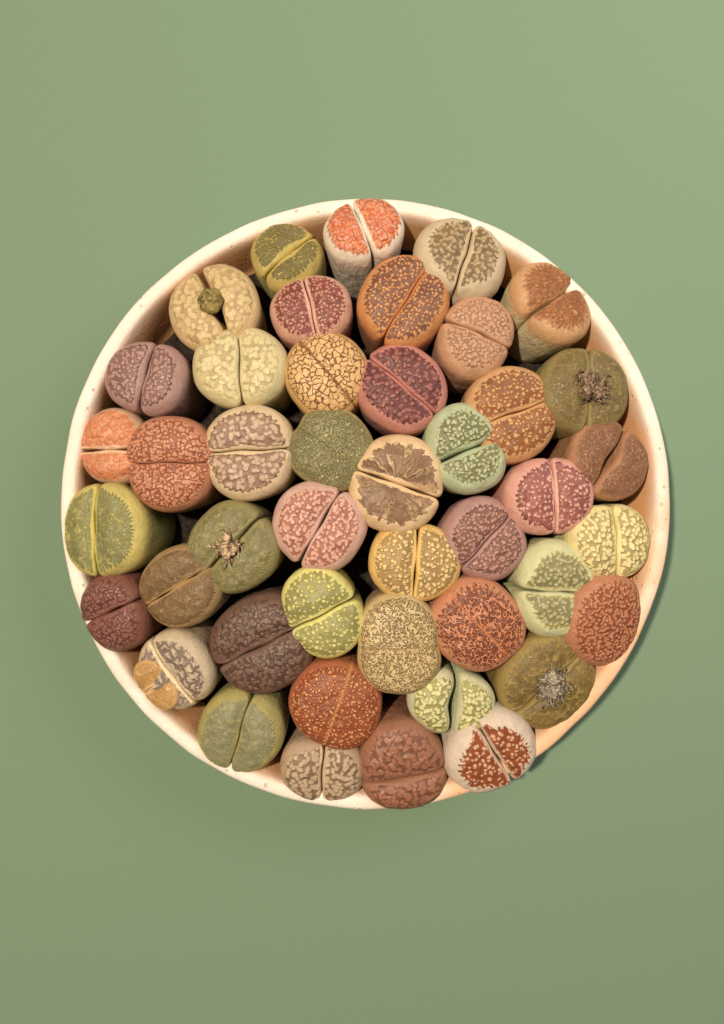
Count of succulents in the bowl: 44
